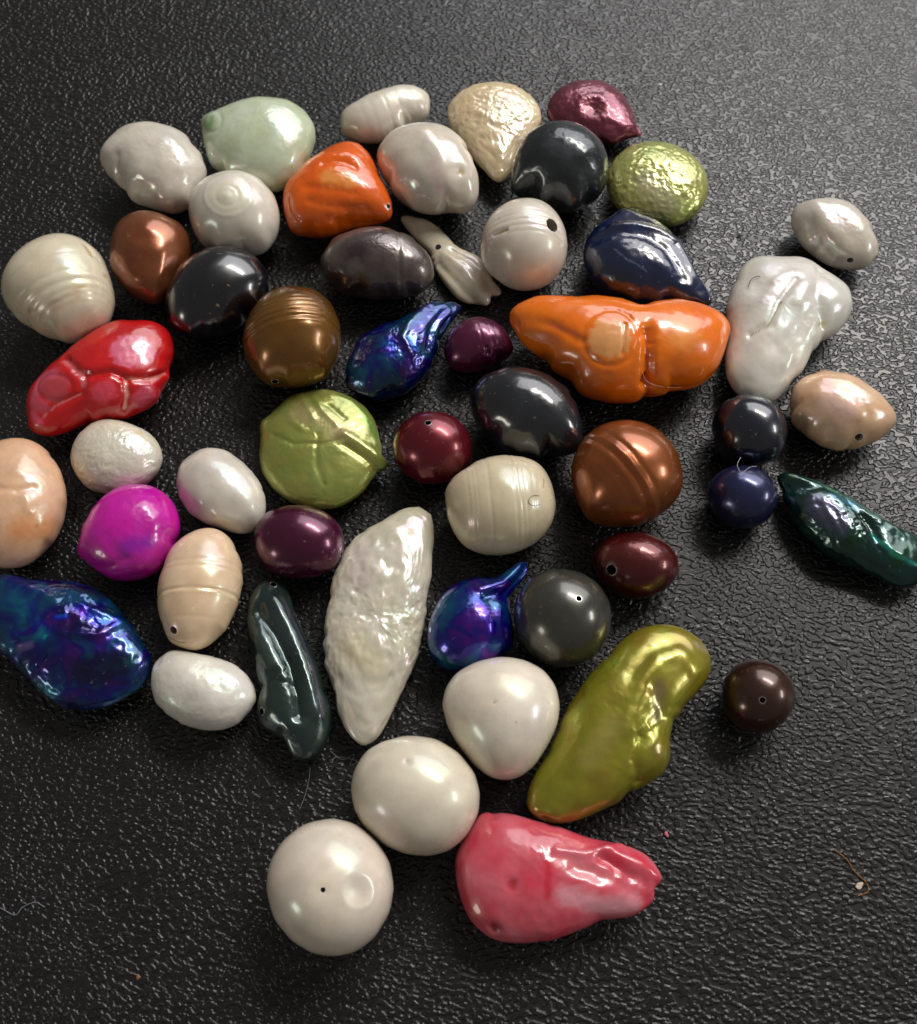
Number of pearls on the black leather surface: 52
